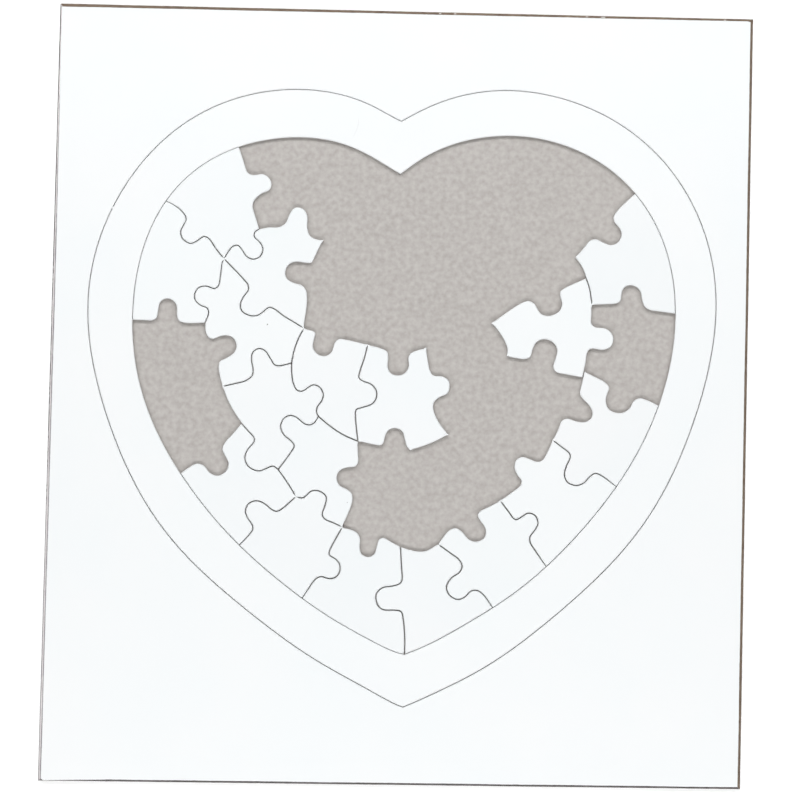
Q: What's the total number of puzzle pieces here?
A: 17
